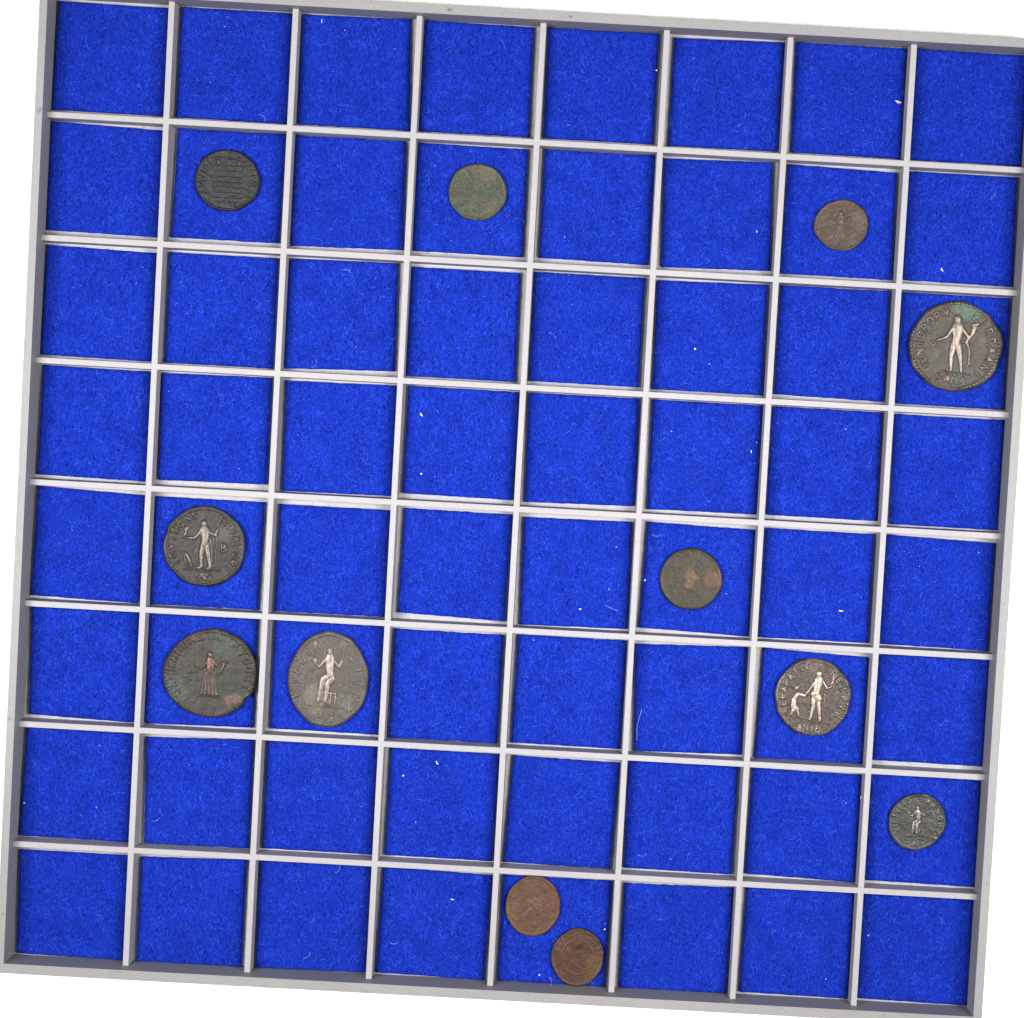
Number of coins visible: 12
